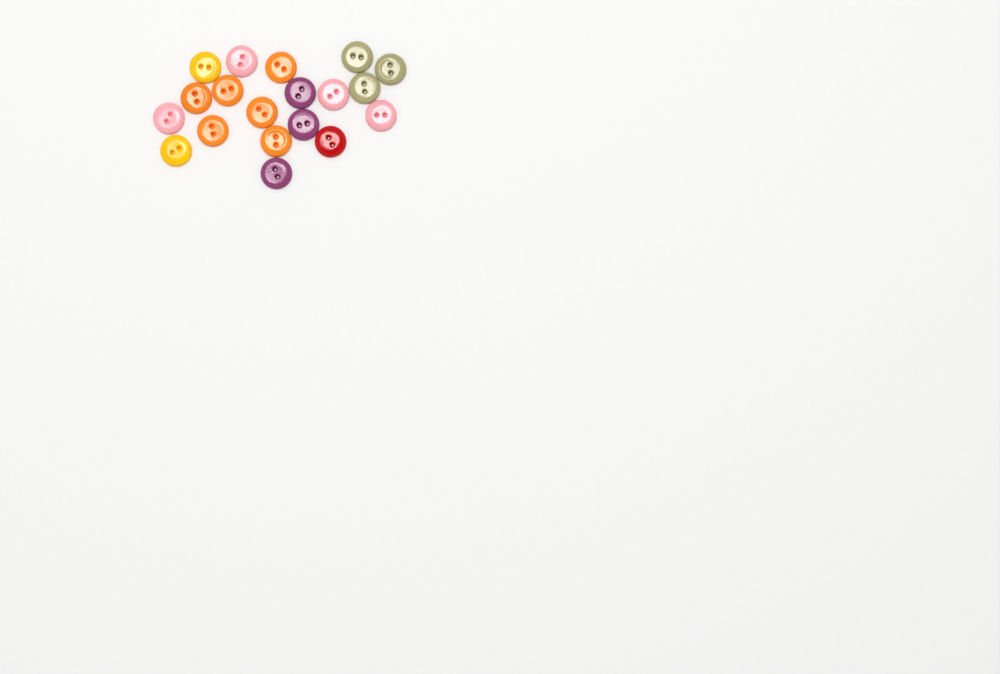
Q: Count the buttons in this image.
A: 19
